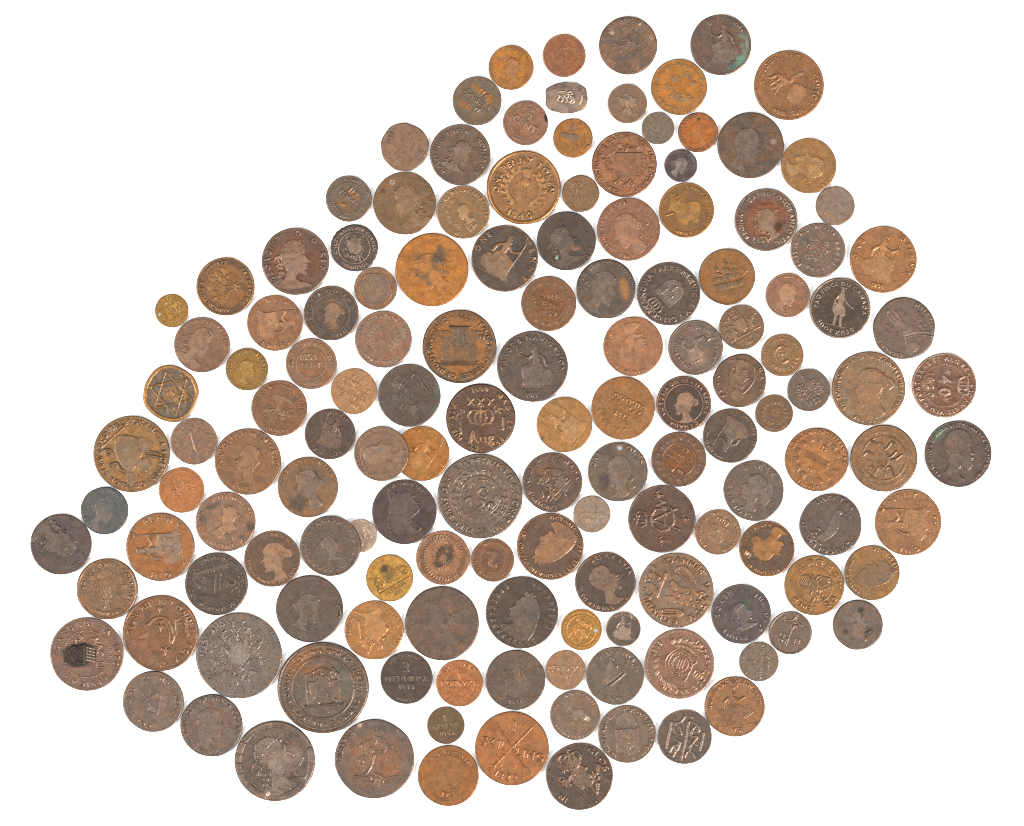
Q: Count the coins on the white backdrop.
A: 143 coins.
